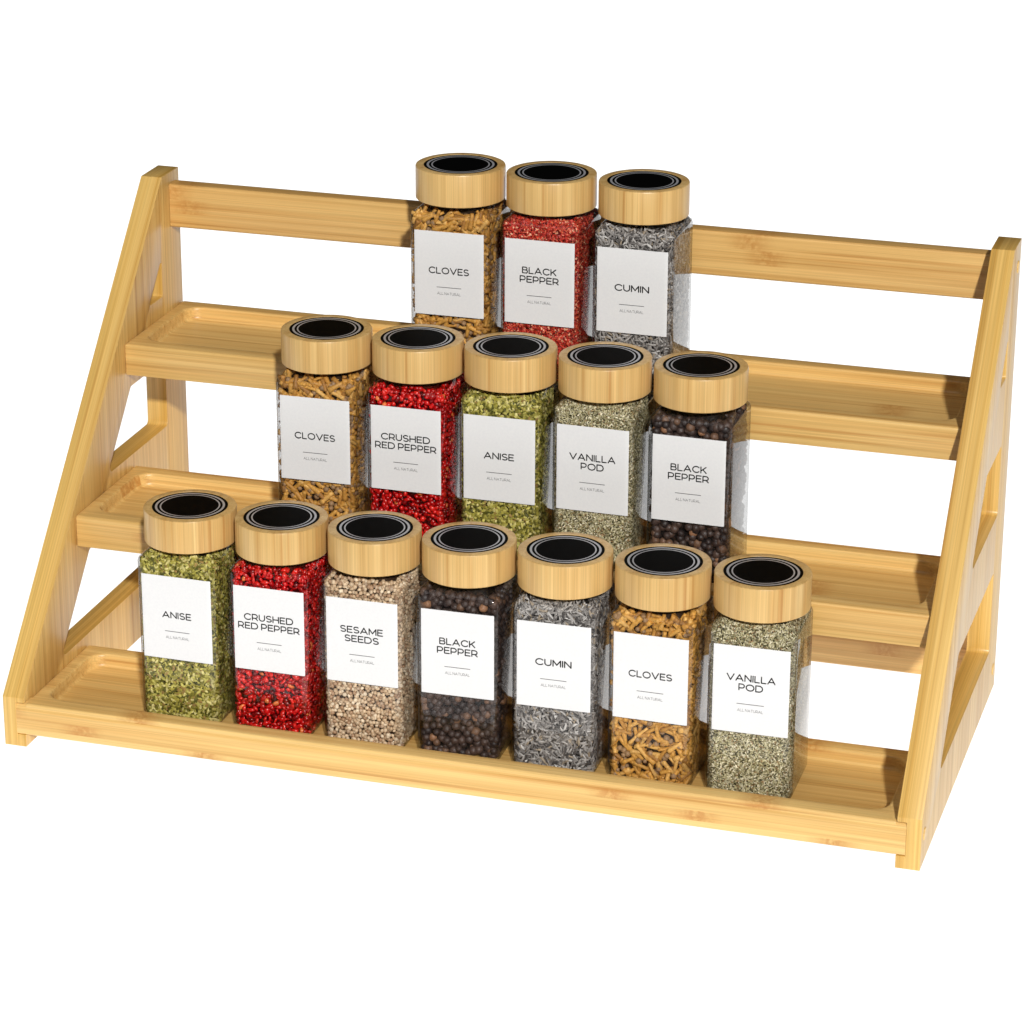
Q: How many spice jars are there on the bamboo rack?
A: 15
